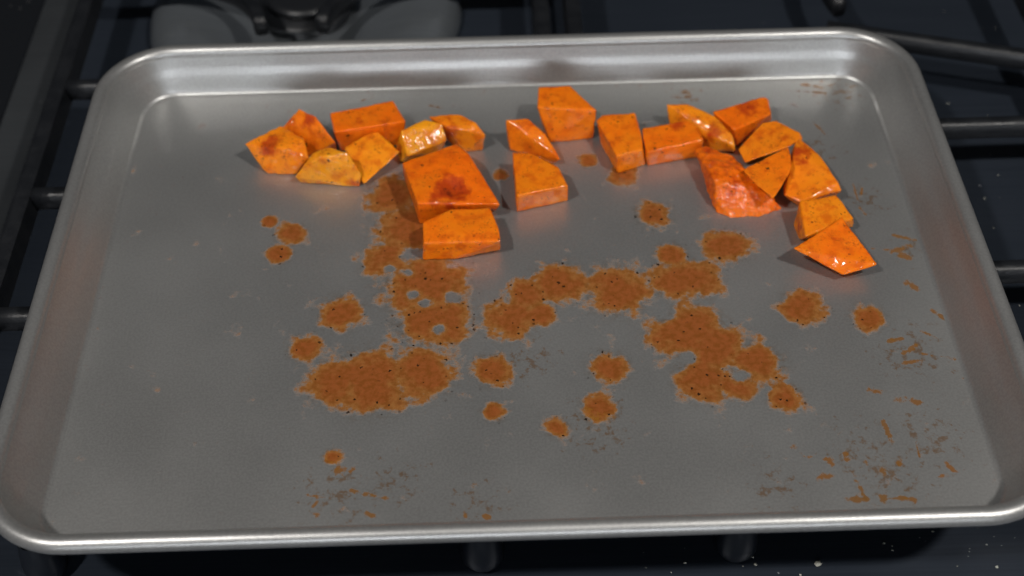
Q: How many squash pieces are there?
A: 22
